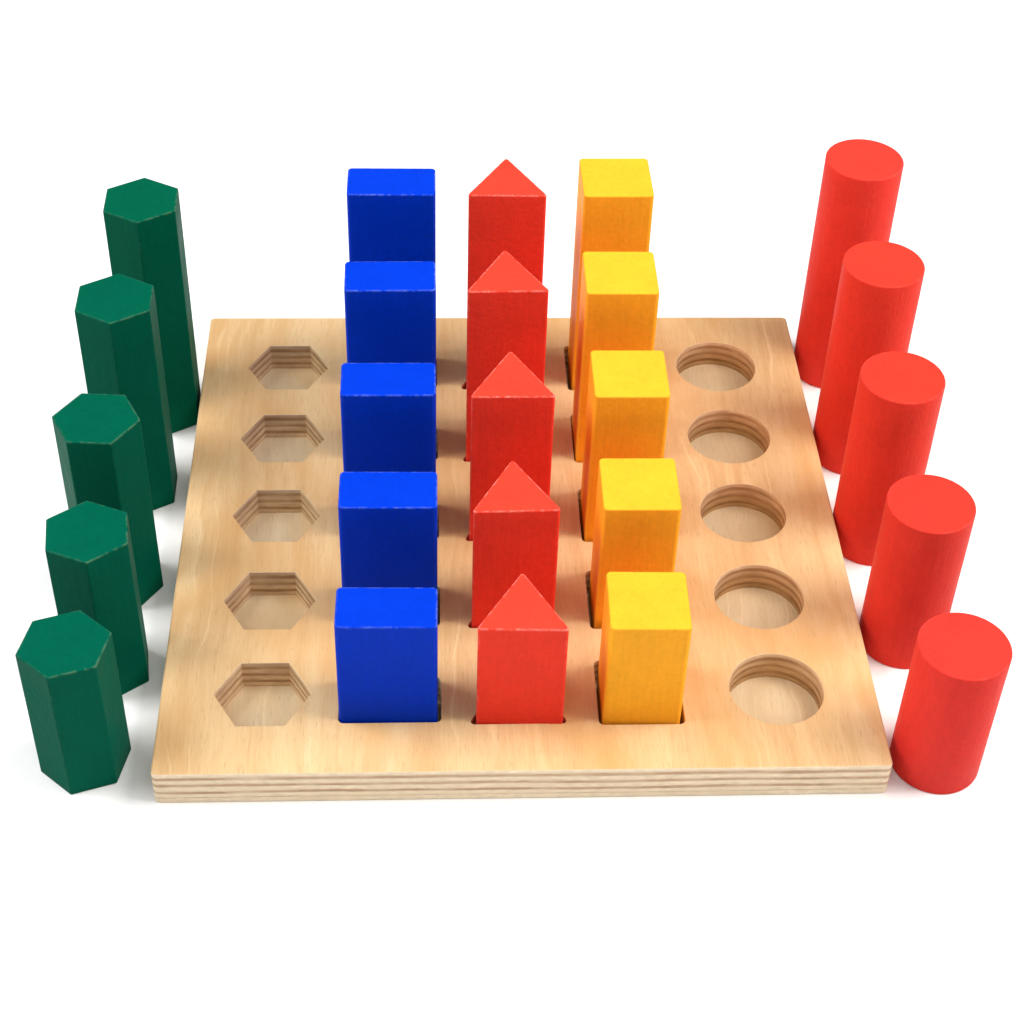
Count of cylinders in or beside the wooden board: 5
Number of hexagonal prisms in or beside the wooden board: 5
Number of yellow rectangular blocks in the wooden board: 5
